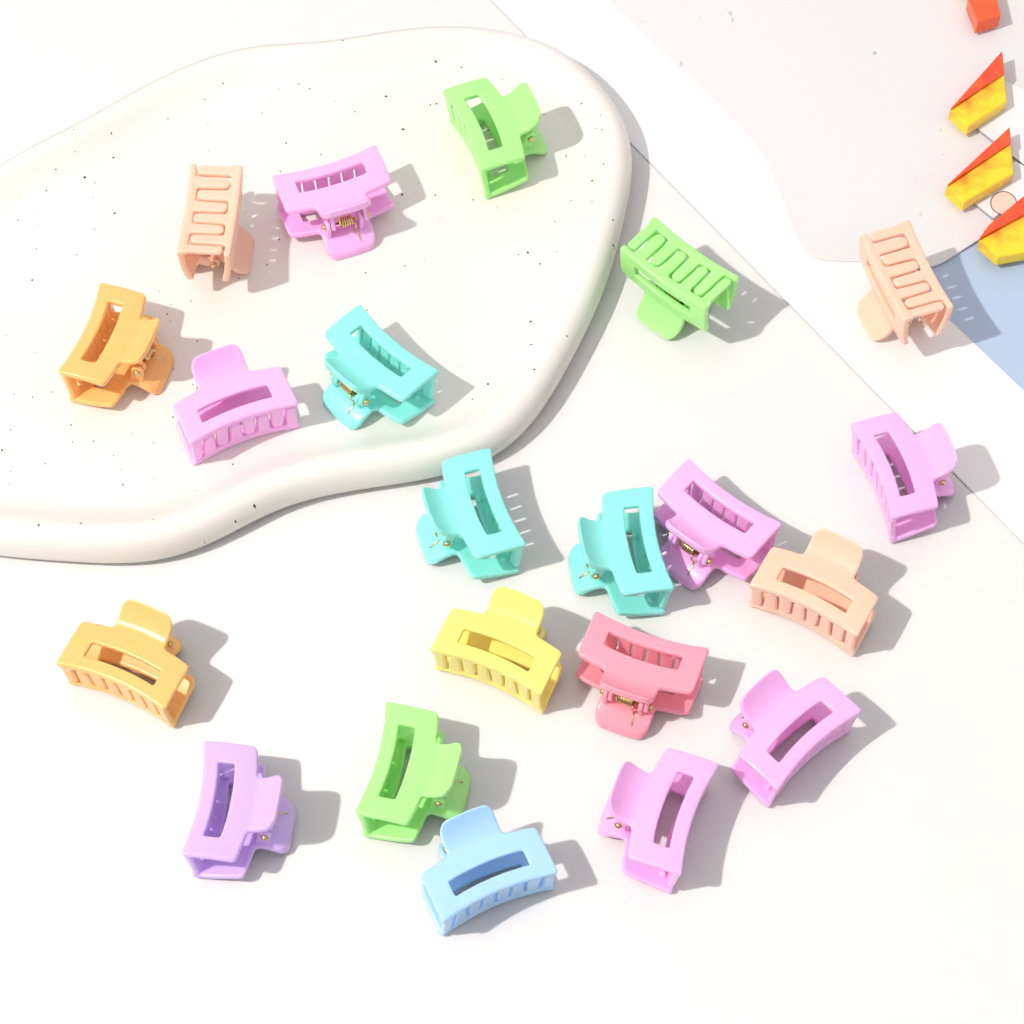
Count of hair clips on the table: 21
